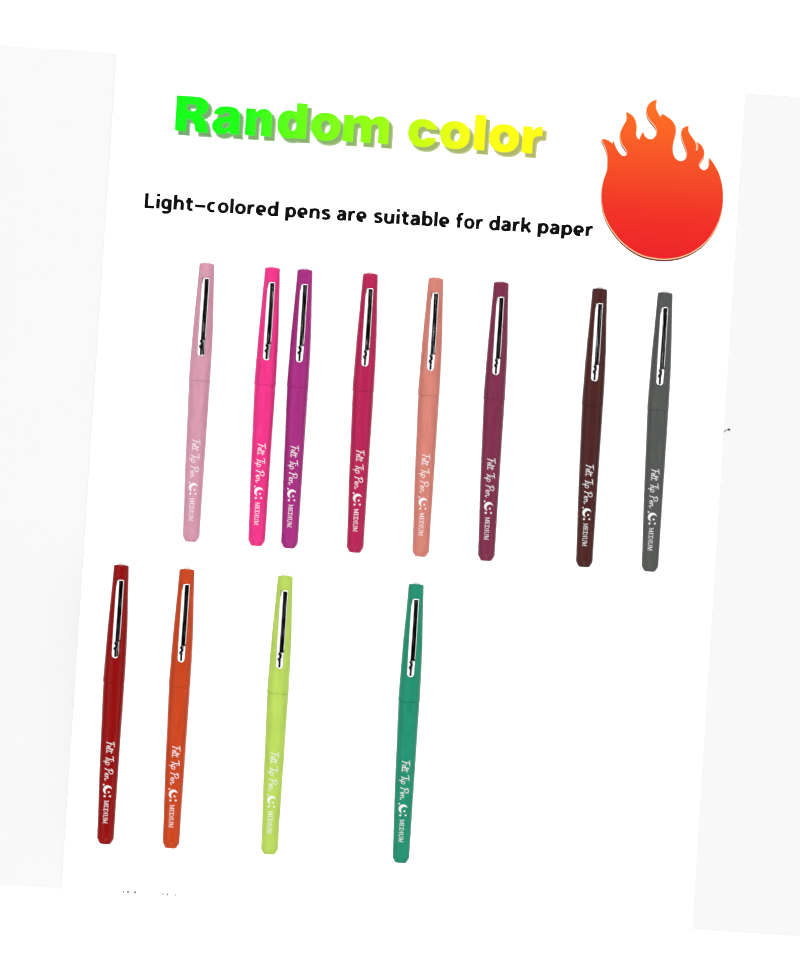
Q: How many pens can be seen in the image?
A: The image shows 12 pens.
